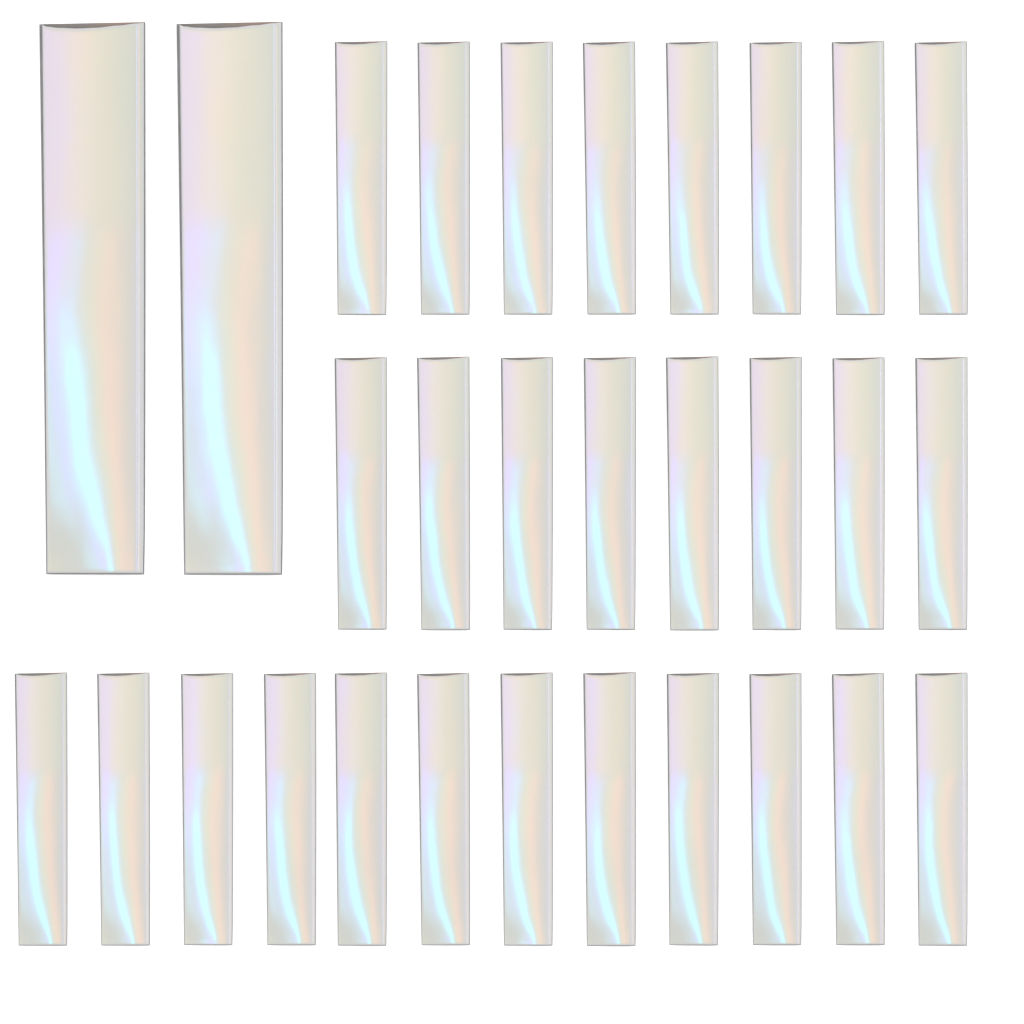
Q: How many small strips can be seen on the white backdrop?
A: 28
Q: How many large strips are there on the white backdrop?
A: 2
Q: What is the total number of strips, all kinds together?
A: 30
